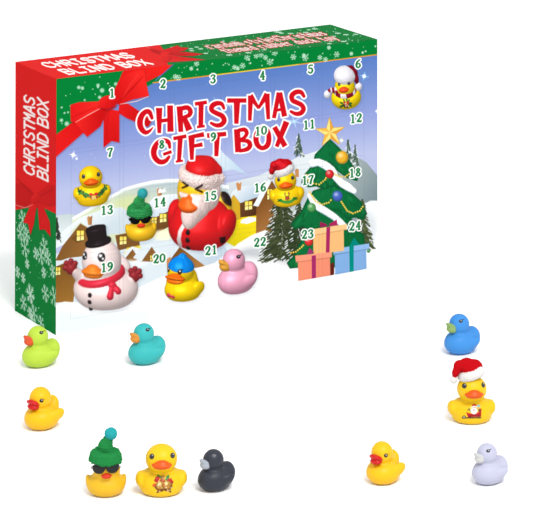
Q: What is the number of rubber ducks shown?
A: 10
